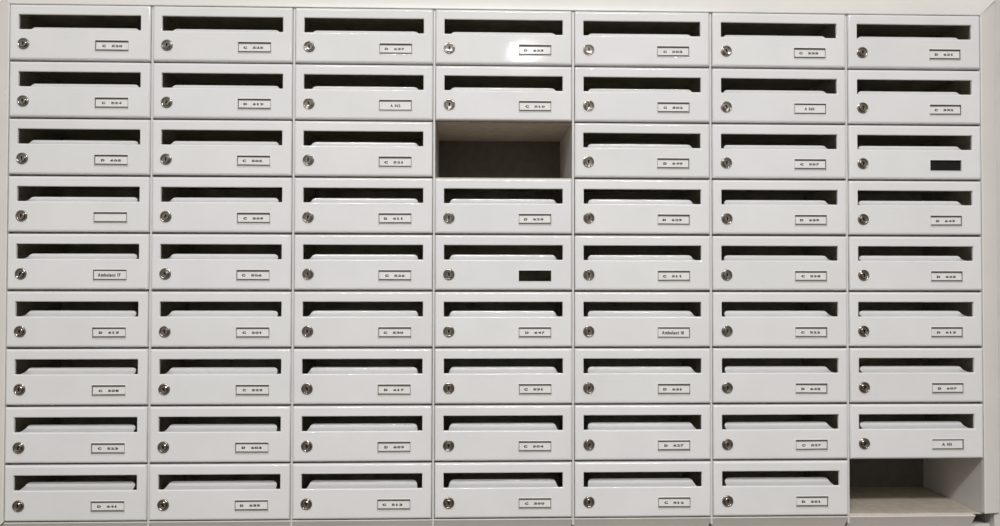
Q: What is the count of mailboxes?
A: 61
